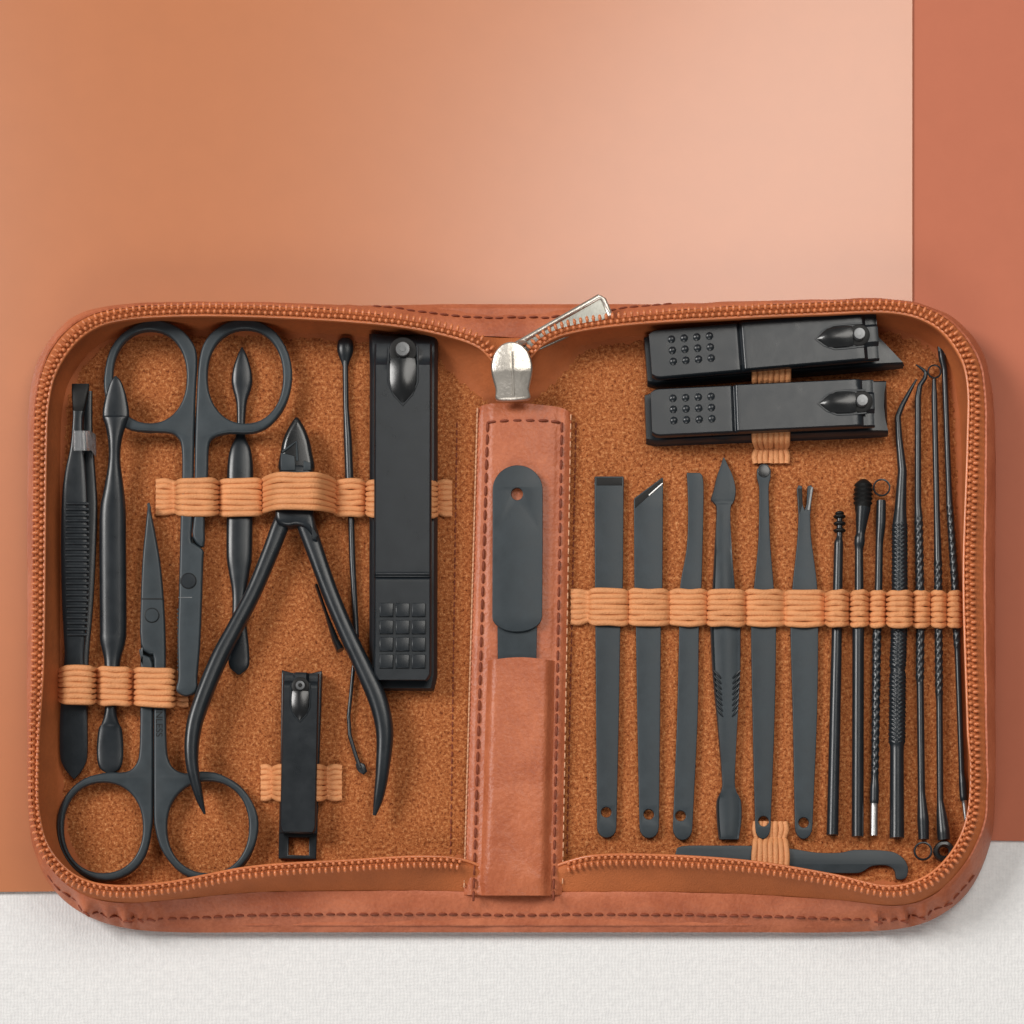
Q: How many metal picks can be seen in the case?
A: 8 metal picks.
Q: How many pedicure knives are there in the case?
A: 6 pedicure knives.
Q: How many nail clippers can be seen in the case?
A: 4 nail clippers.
